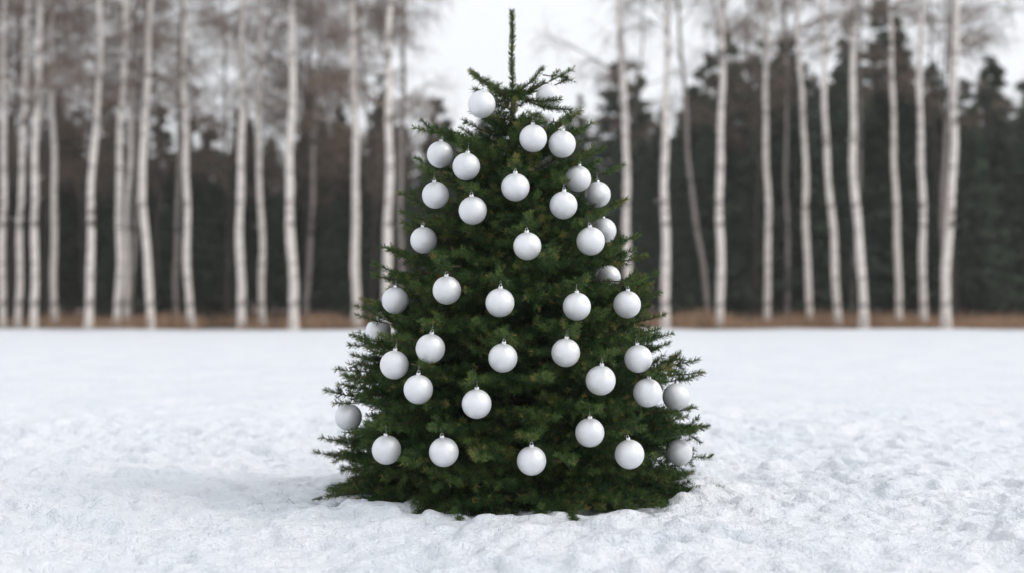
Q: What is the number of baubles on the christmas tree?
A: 40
